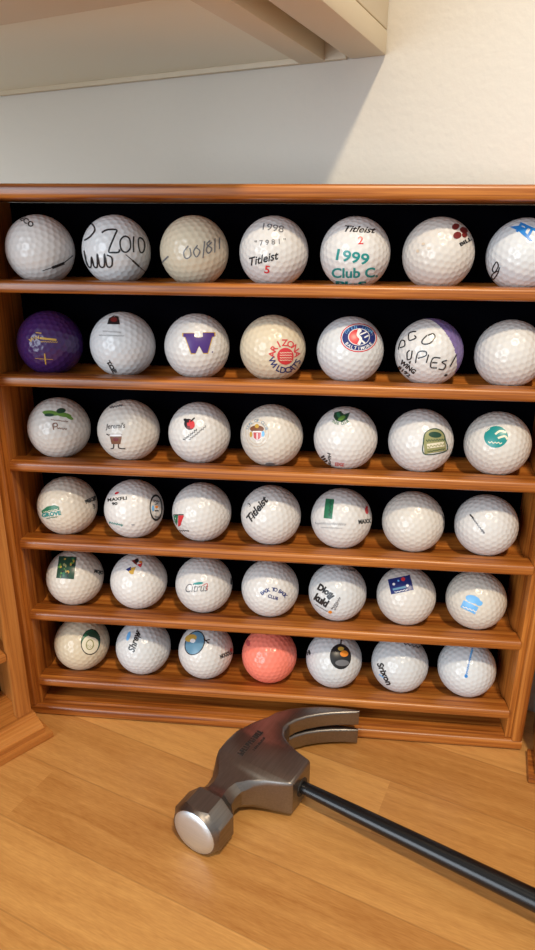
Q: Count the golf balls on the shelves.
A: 42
